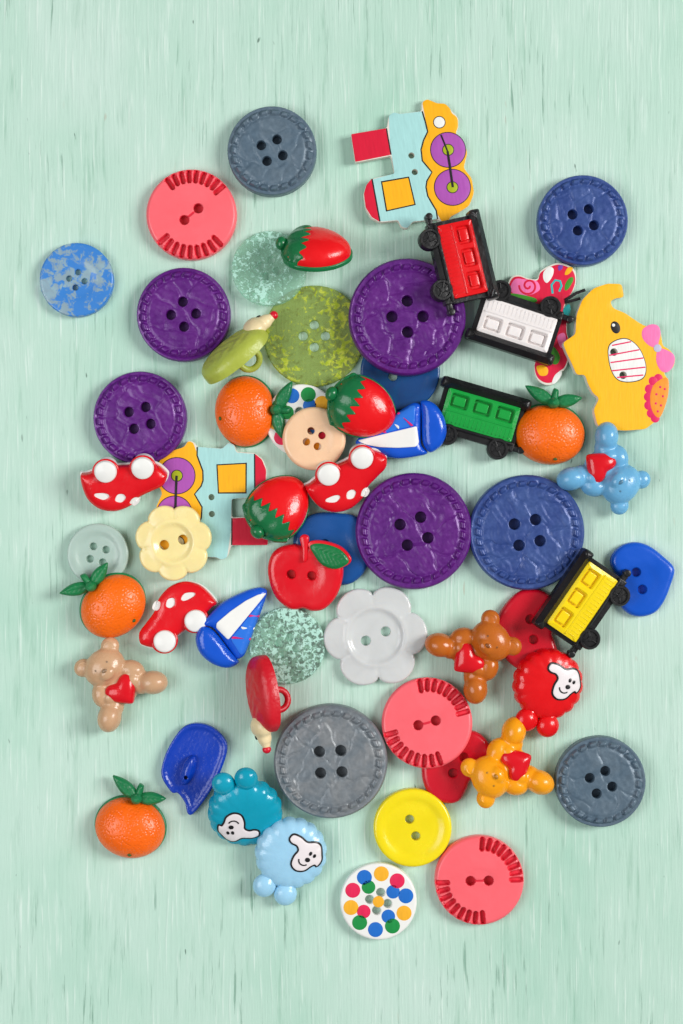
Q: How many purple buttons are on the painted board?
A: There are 4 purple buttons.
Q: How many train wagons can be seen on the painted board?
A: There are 4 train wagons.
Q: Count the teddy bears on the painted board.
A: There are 4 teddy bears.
